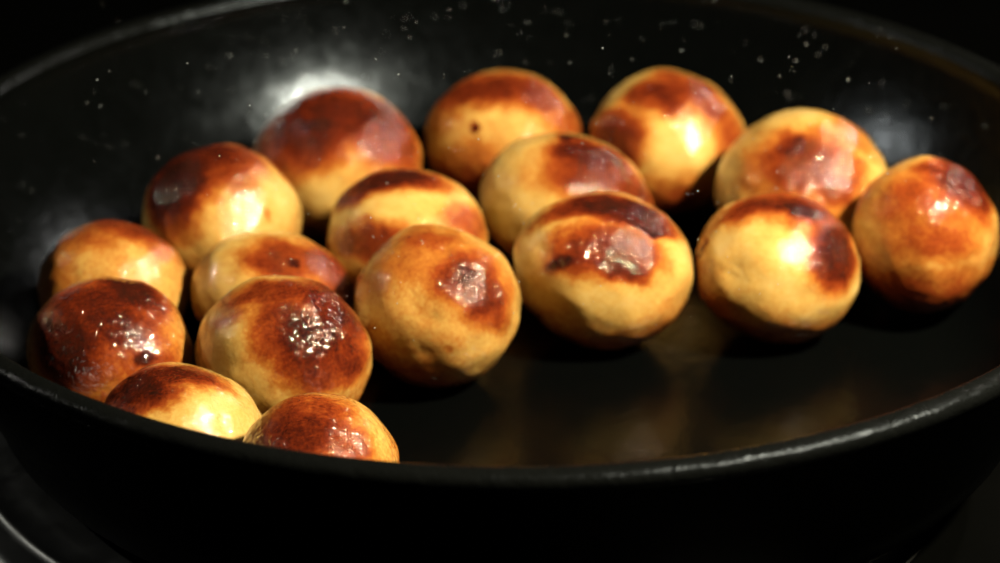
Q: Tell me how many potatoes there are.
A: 17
